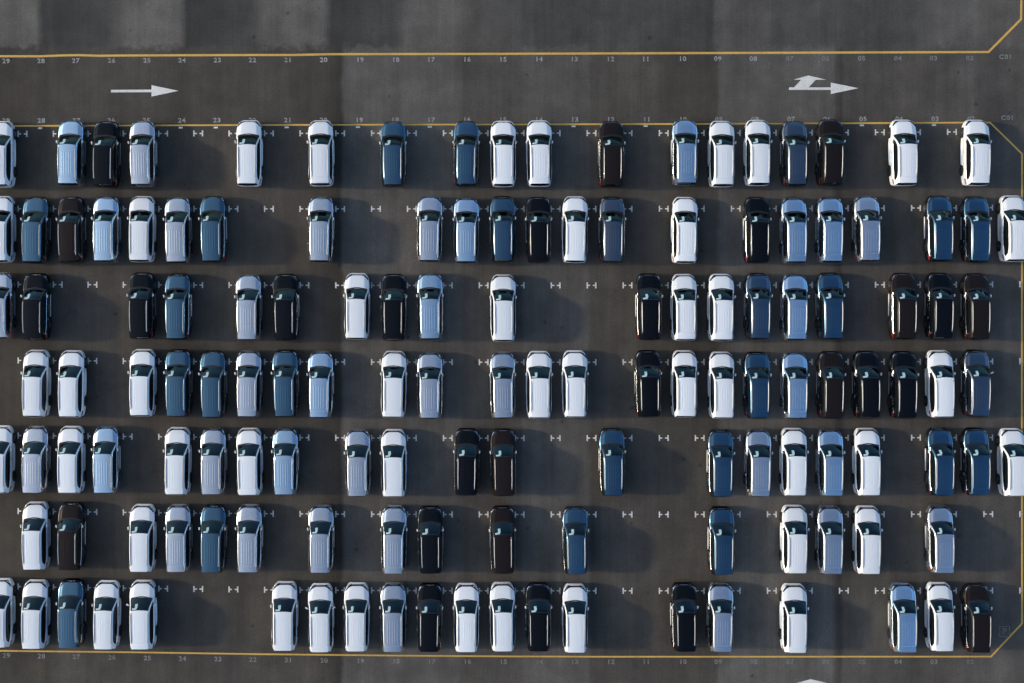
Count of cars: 139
